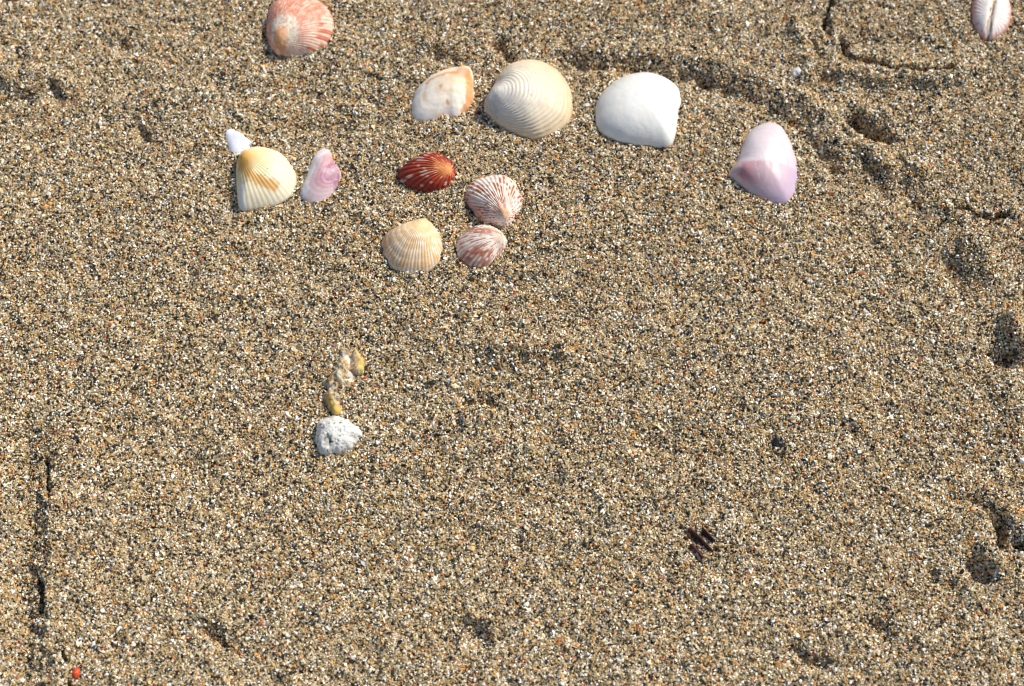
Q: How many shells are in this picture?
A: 13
